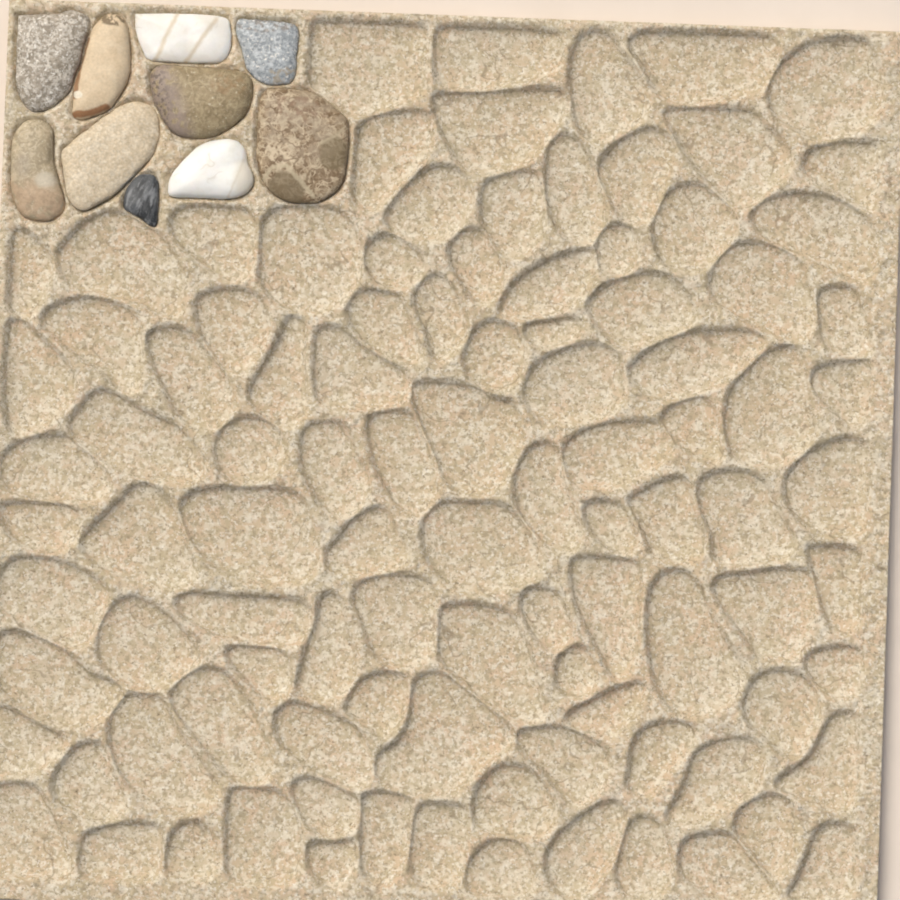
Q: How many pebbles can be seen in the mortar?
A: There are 10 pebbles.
